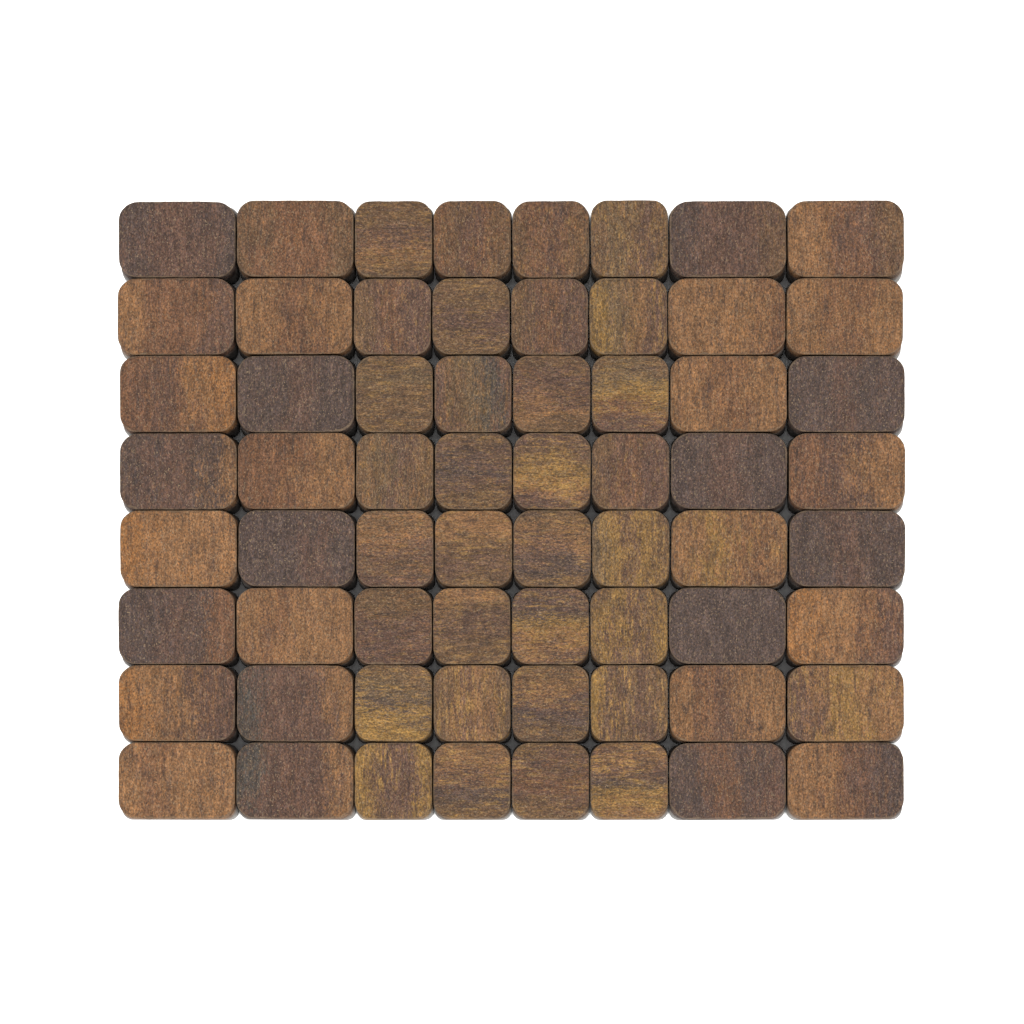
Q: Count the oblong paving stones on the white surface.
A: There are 32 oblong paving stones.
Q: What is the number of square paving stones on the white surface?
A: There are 32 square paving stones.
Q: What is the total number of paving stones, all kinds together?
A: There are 64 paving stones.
